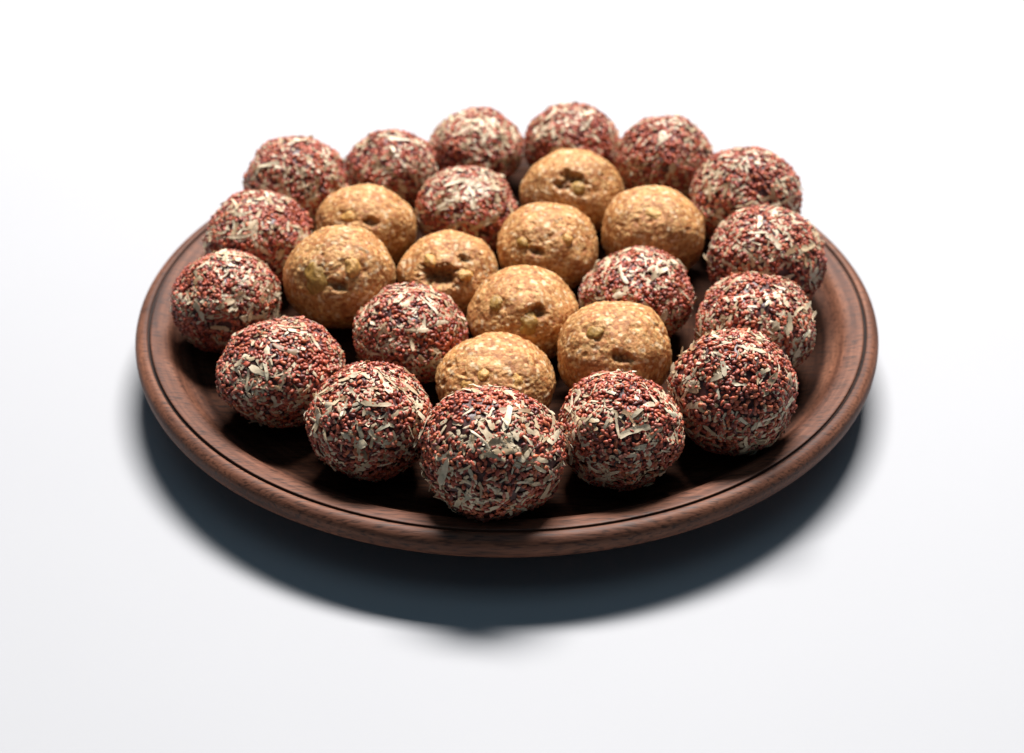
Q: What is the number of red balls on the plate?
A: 18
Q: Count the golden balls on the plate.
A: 9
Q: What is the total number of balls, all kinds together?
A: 27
